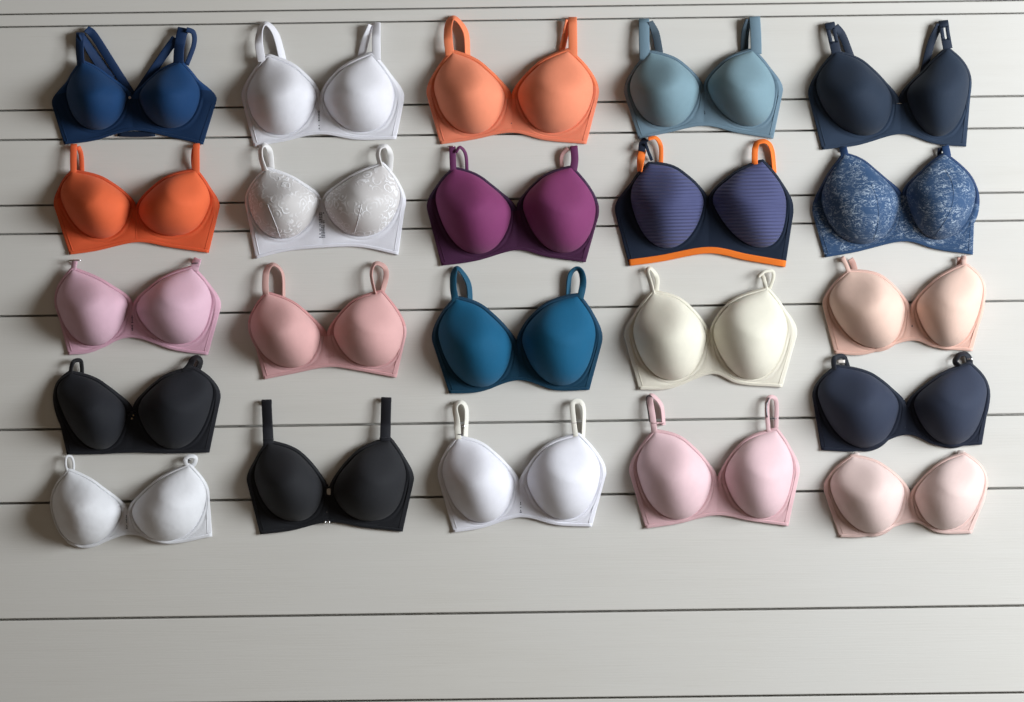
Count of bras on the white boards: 22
